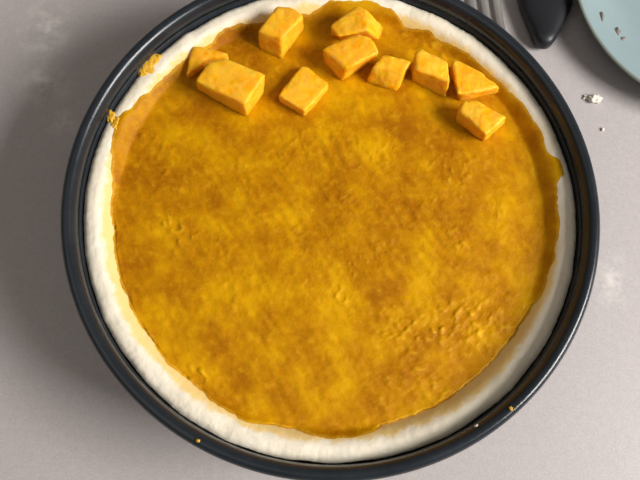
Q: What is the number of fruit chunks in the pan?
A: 10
